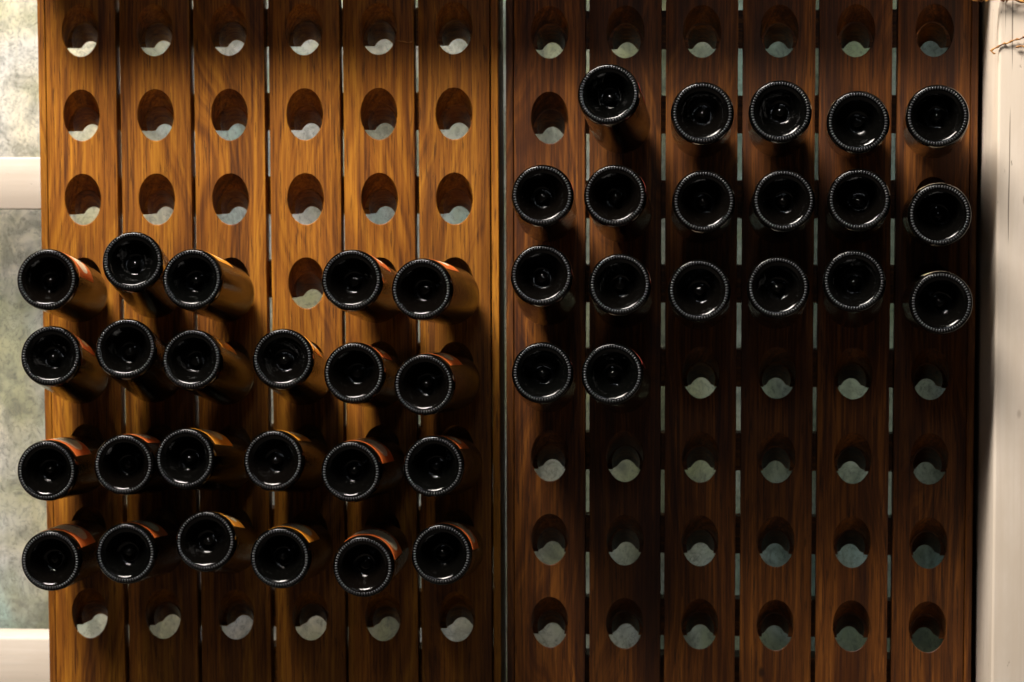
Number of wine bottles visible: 42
